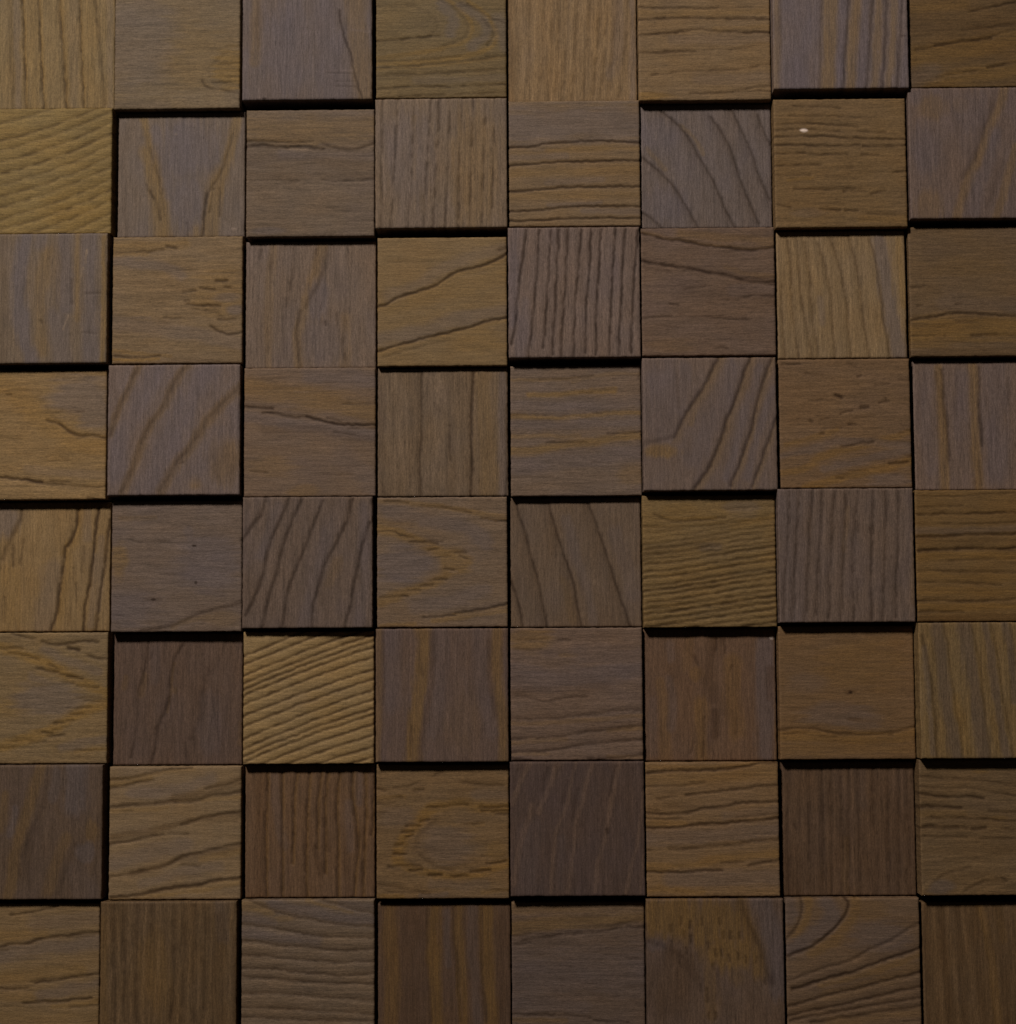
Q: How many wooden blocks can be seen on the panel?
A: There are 64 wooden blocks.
